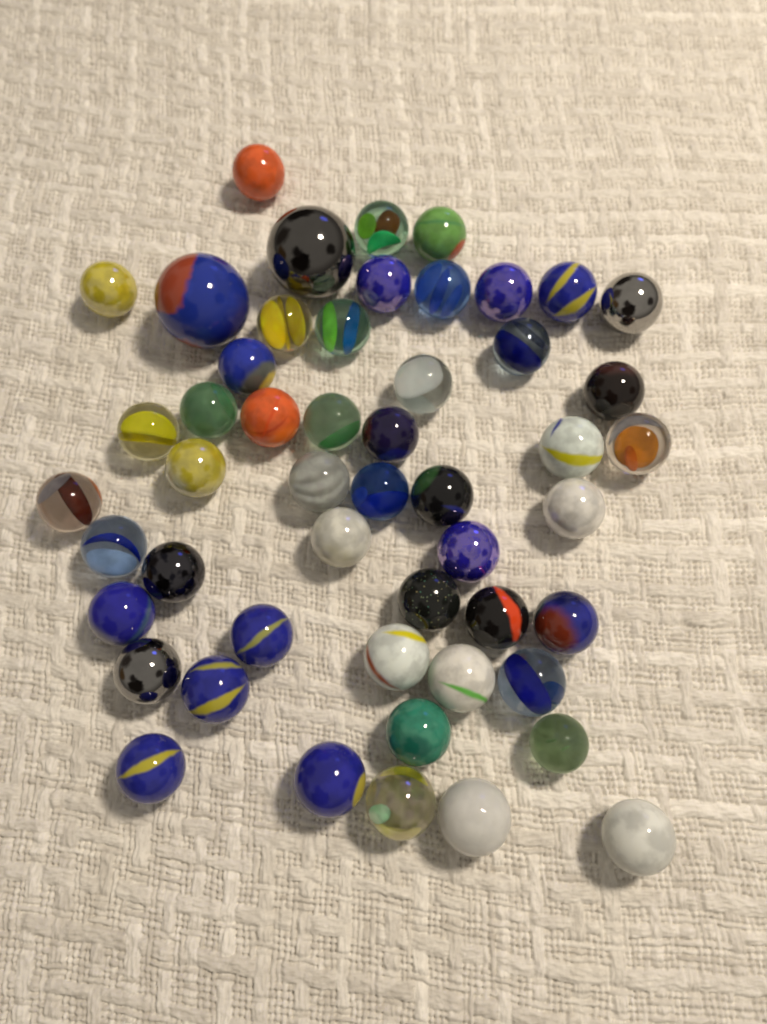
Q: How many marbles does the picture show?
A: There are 51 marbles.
